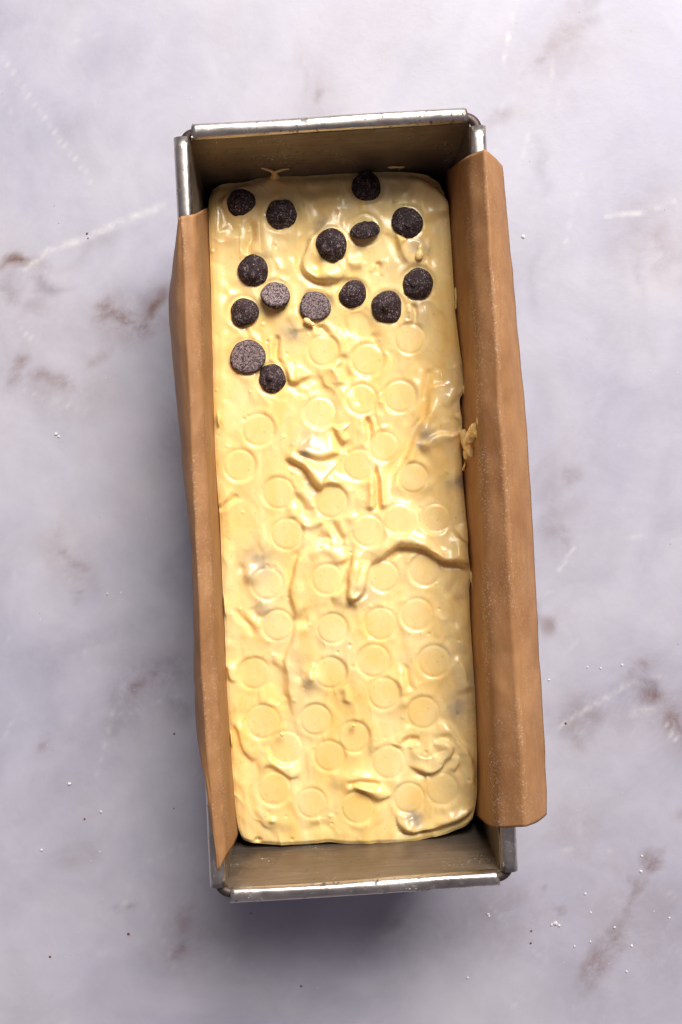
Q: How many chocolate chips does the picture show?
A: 15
